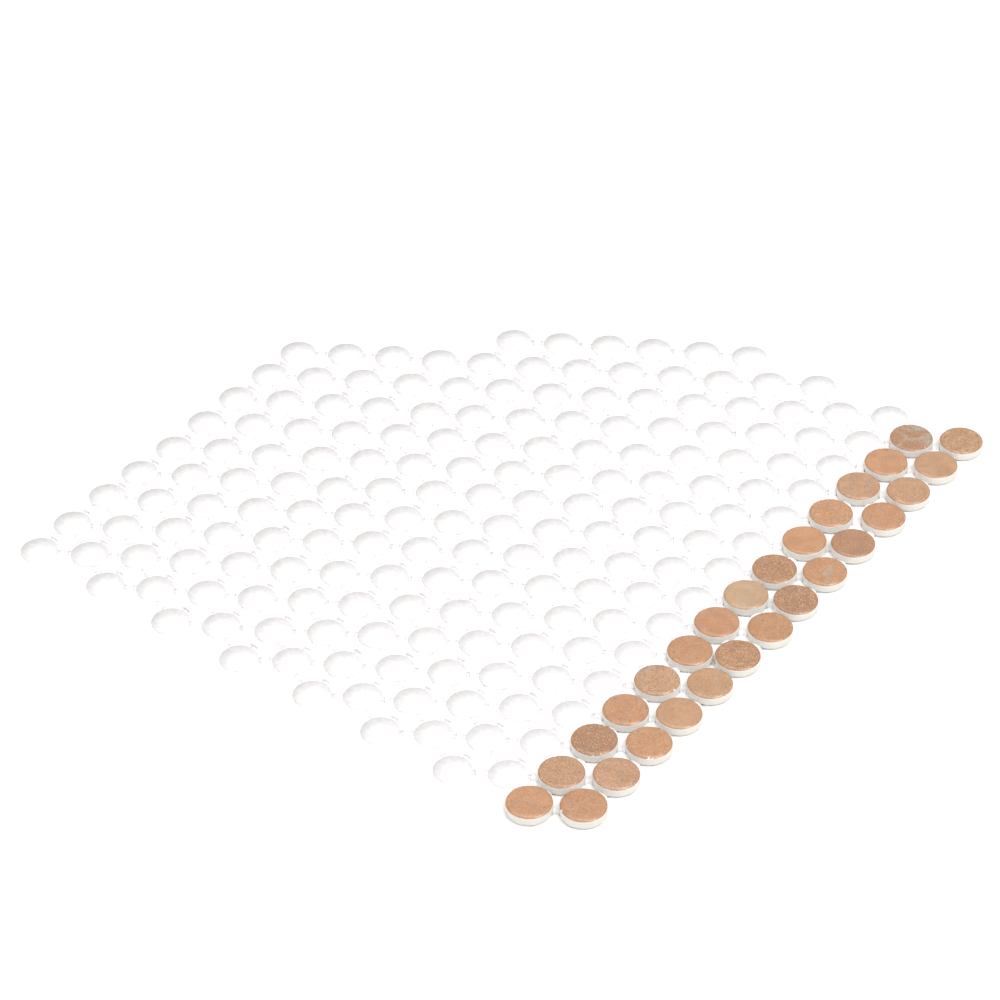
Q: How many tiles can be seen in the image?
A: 28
